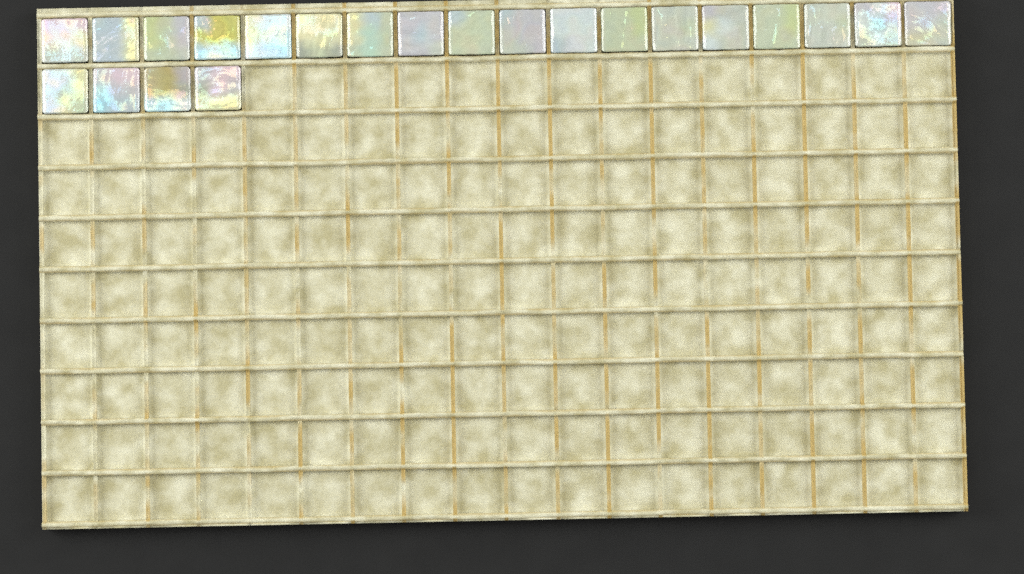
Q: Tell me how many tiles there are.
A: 22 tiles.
